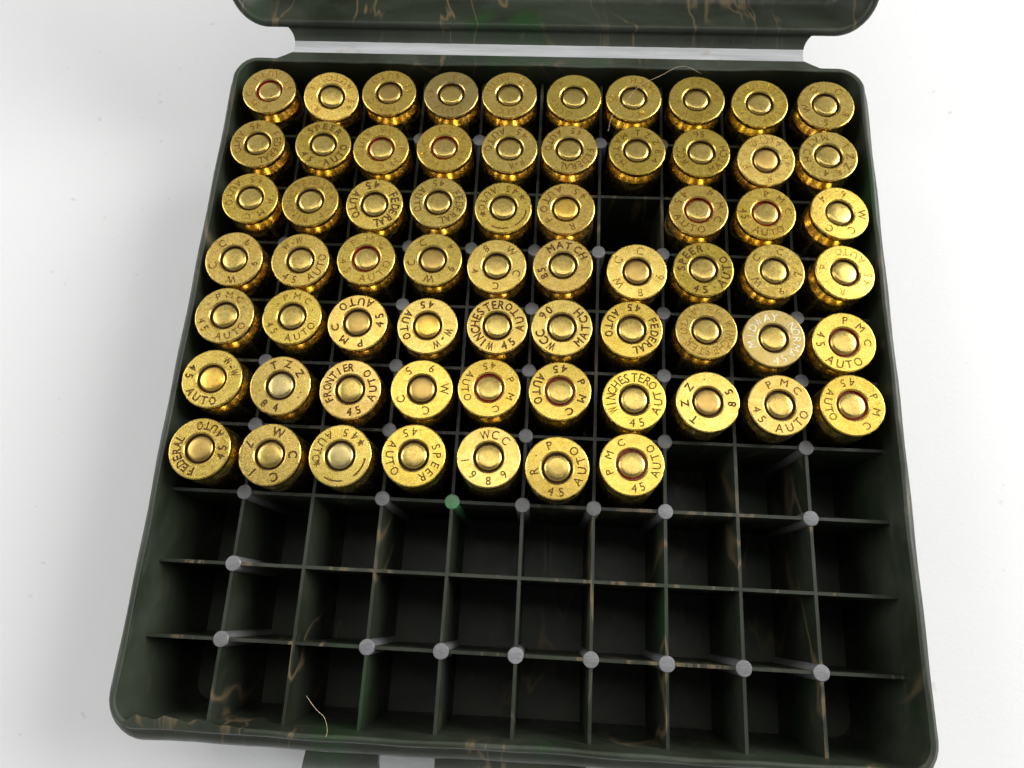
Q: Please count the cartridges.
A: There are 66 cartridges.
